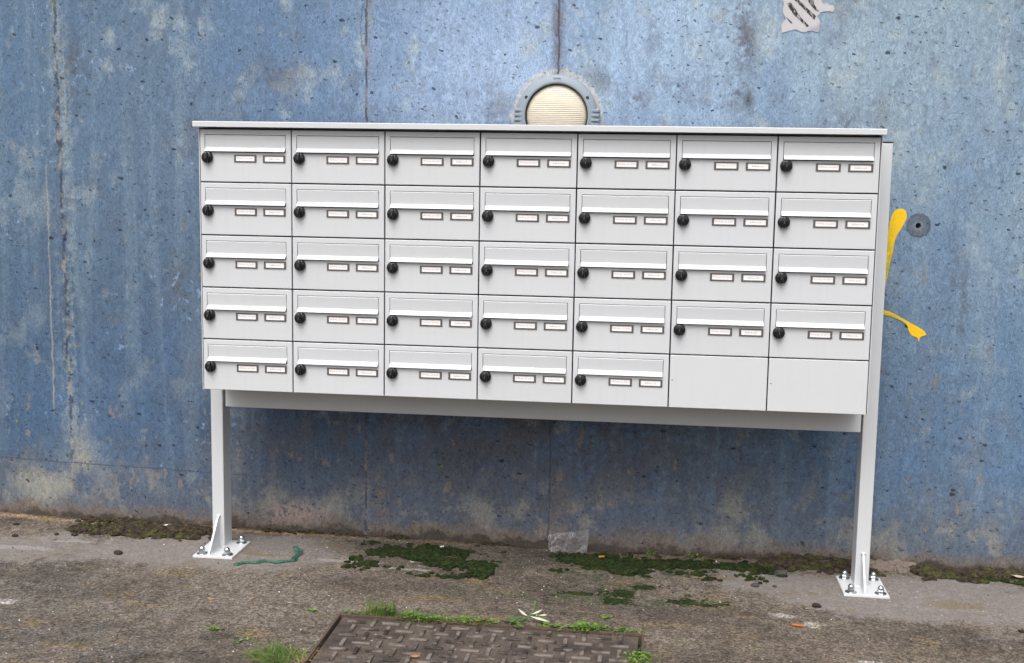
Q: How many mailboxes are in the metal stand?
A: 33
